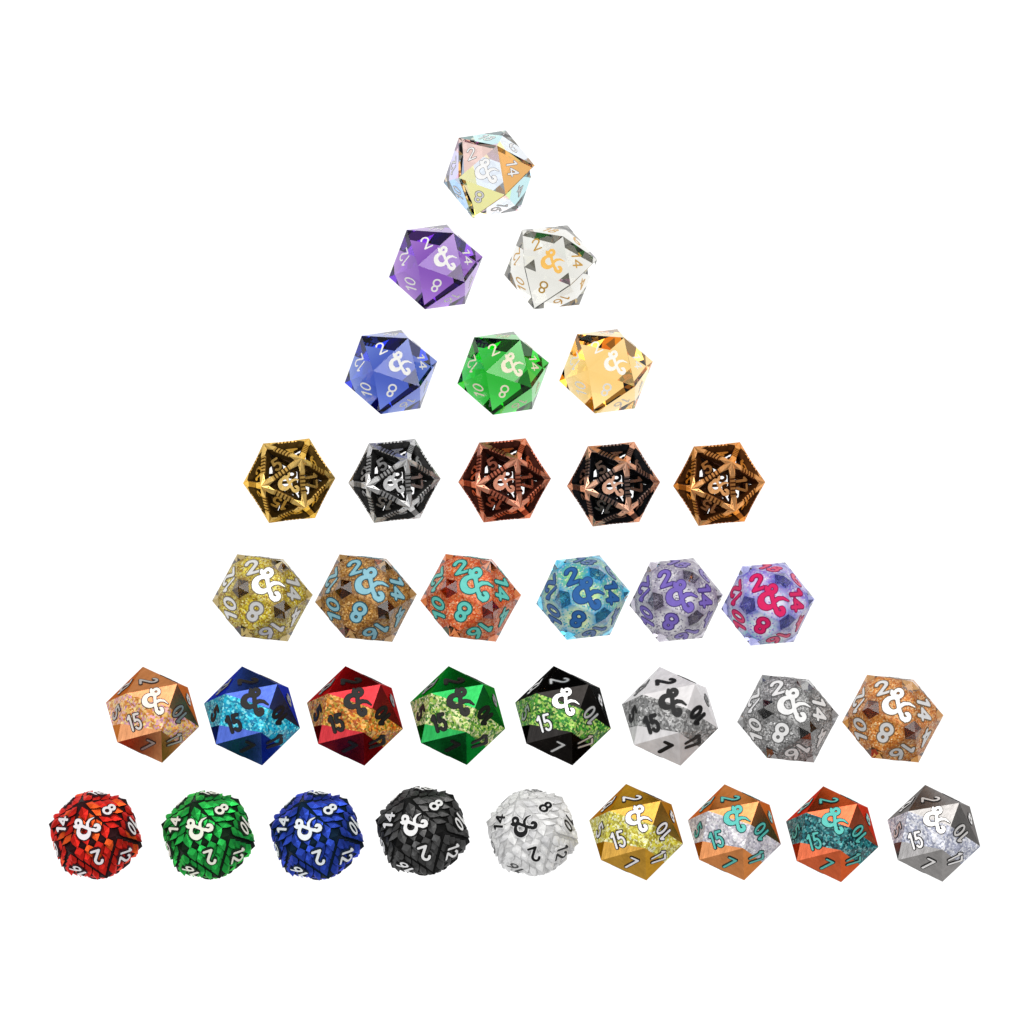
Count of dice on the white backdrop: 34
